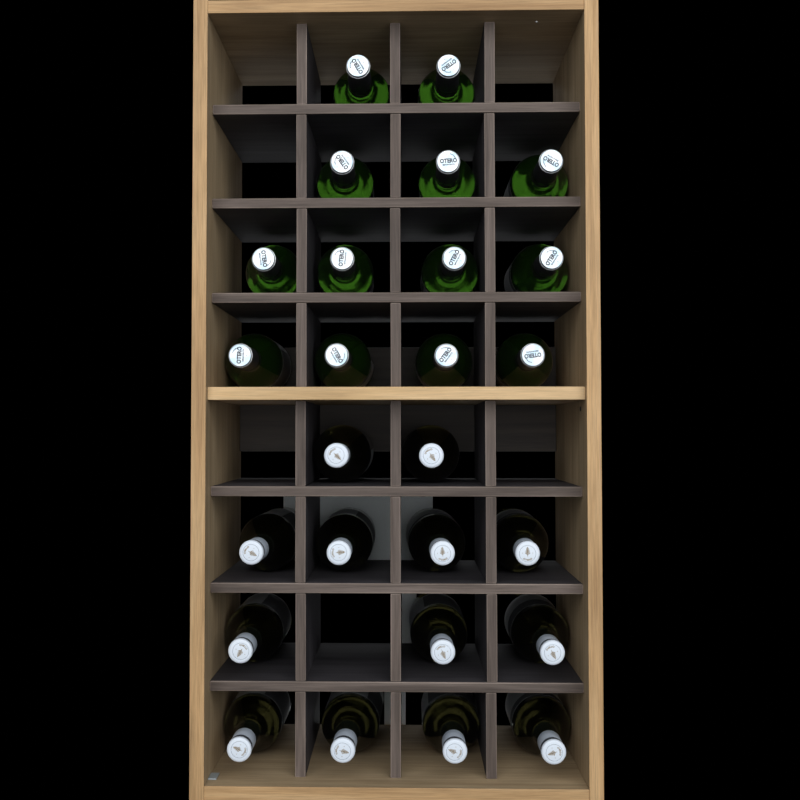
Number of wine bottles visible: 26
